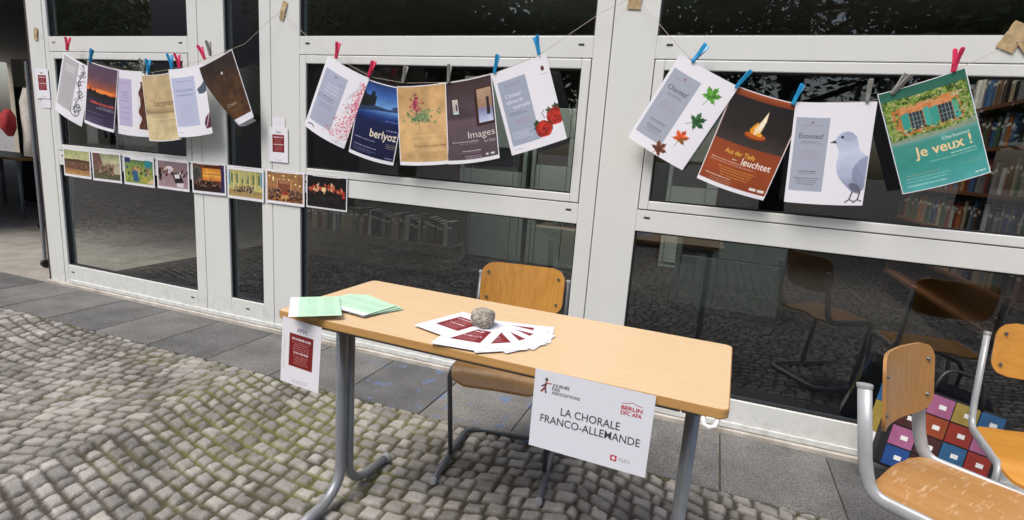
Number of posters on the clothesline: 15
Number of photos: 8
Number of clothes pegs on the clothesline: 20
